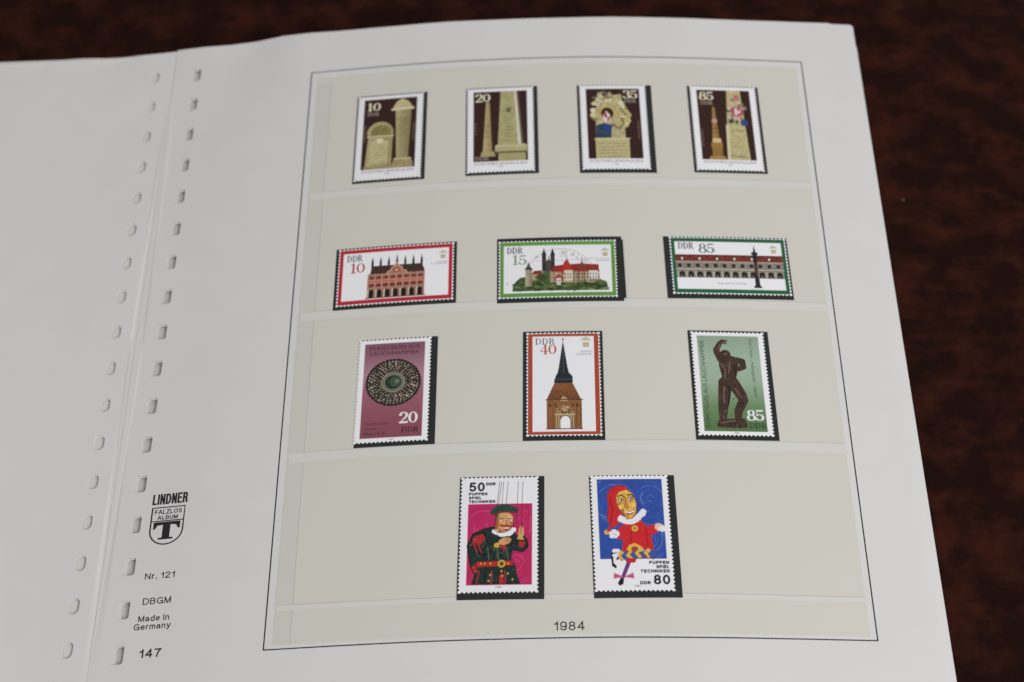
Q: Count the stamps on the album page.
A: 12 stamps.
